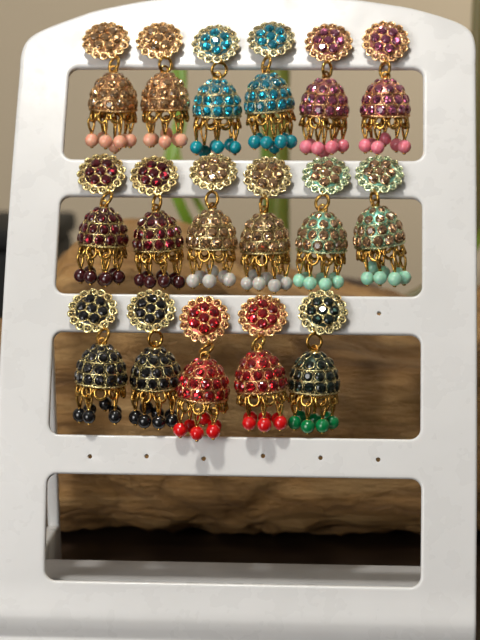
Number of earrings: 17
